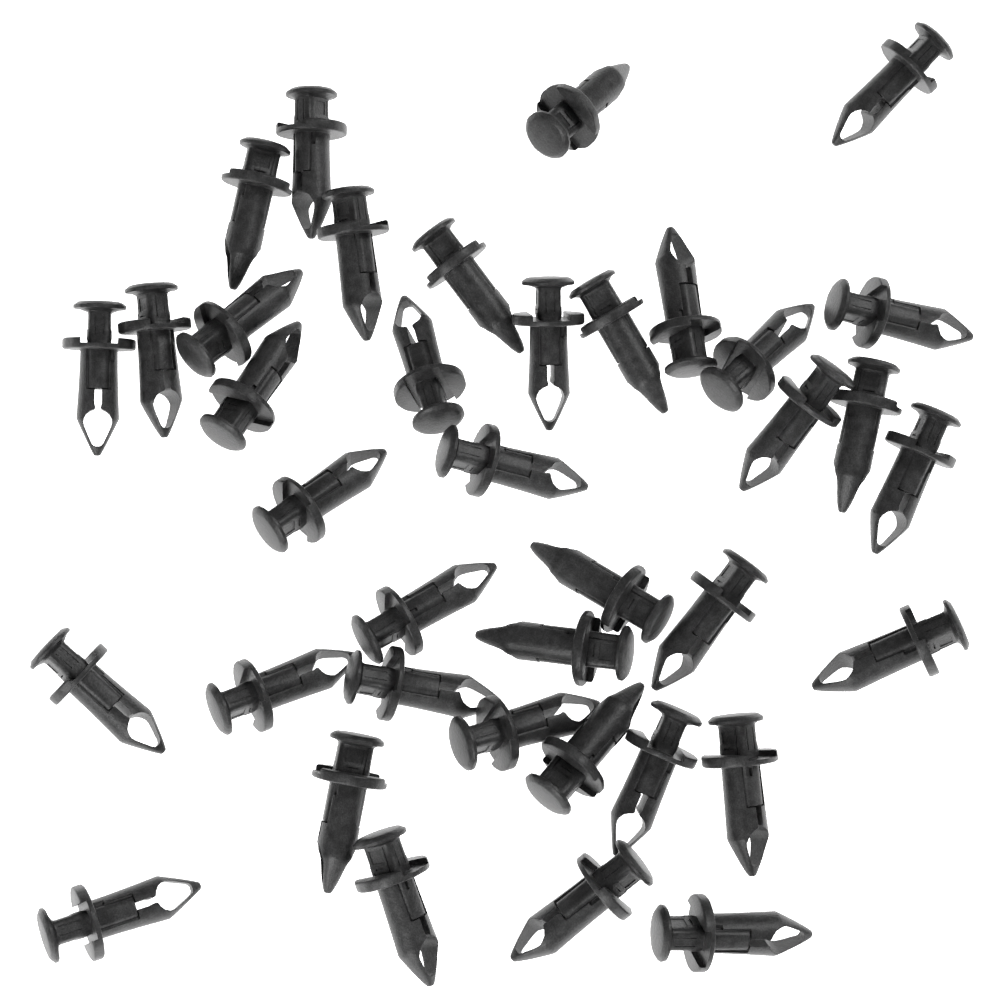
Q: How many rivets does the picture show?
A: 38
